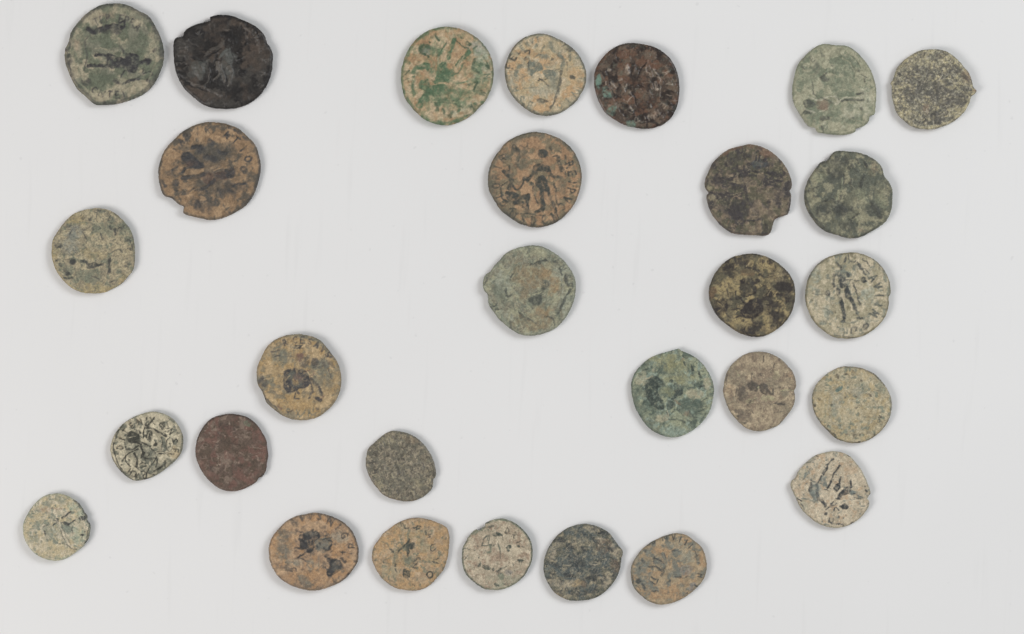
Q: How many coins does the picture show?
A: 29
